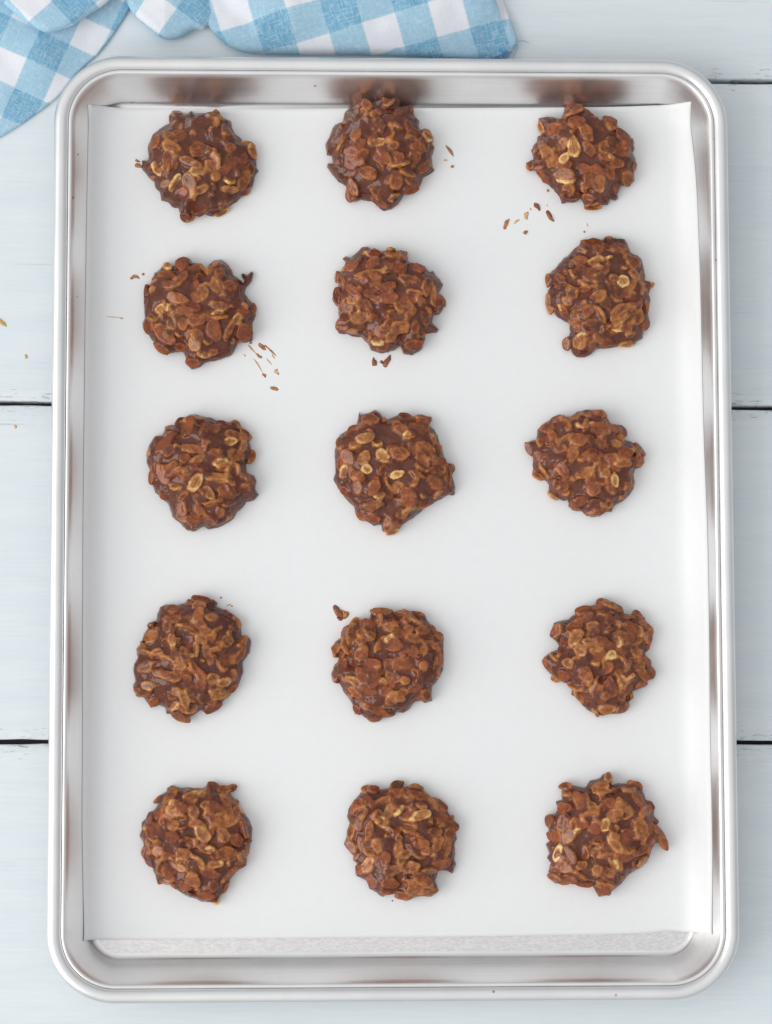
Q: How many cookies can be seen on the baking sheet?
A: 15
